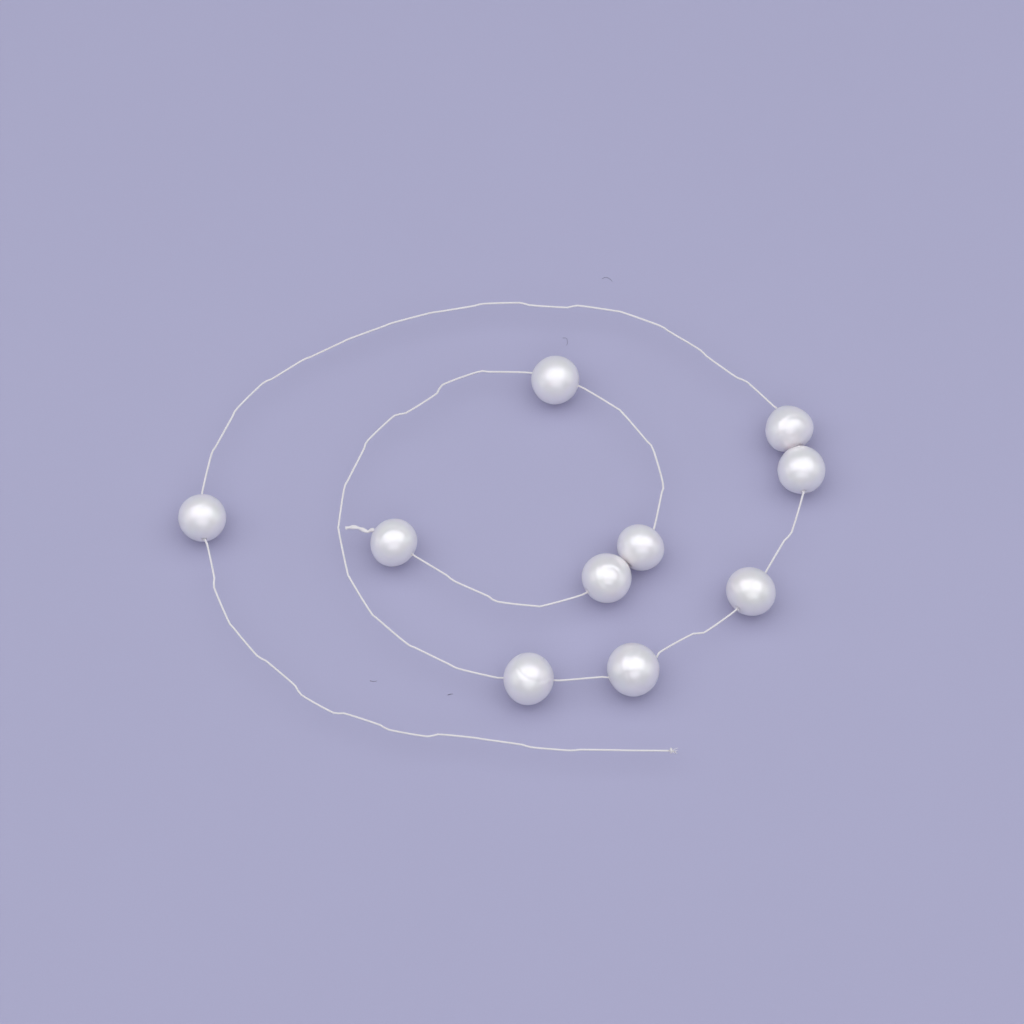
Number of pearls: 10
